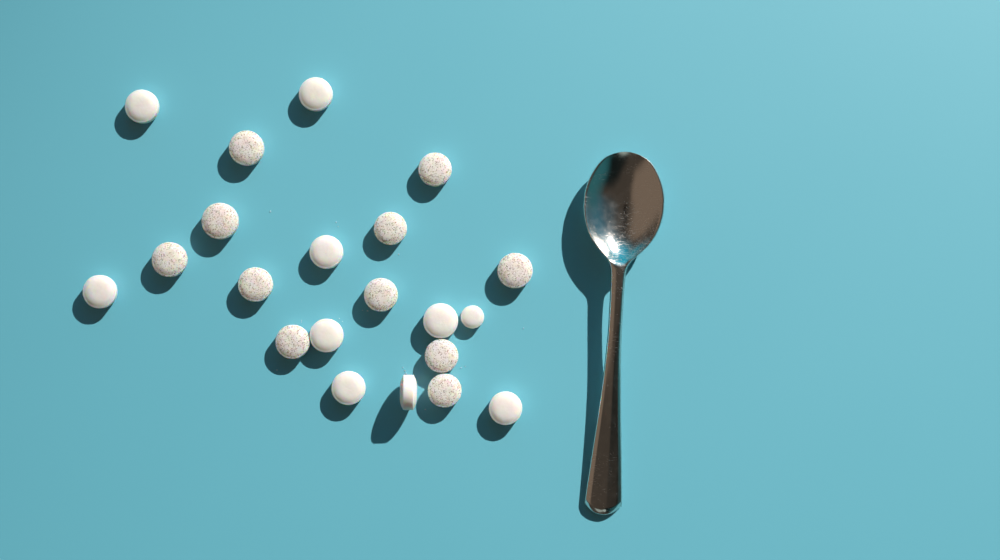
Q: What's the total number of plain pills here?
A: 10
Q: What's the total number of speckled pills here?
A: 11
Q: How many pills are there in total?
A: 21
